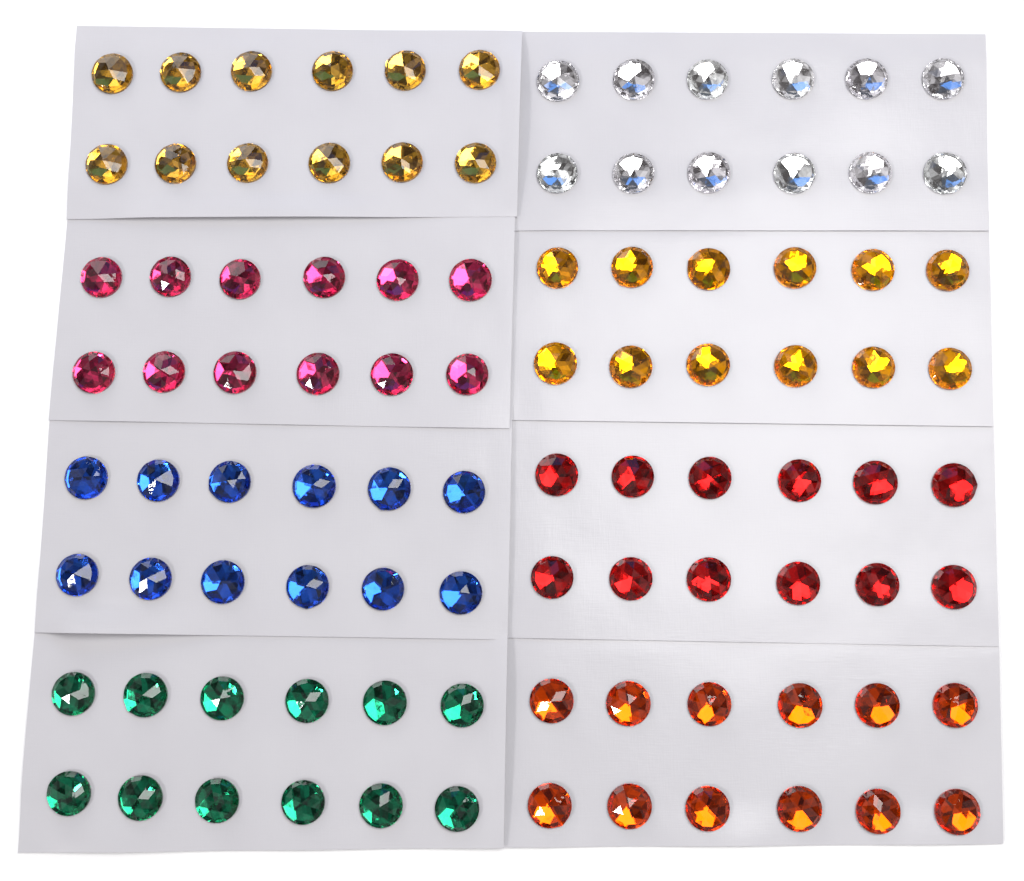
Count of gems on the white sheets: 96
